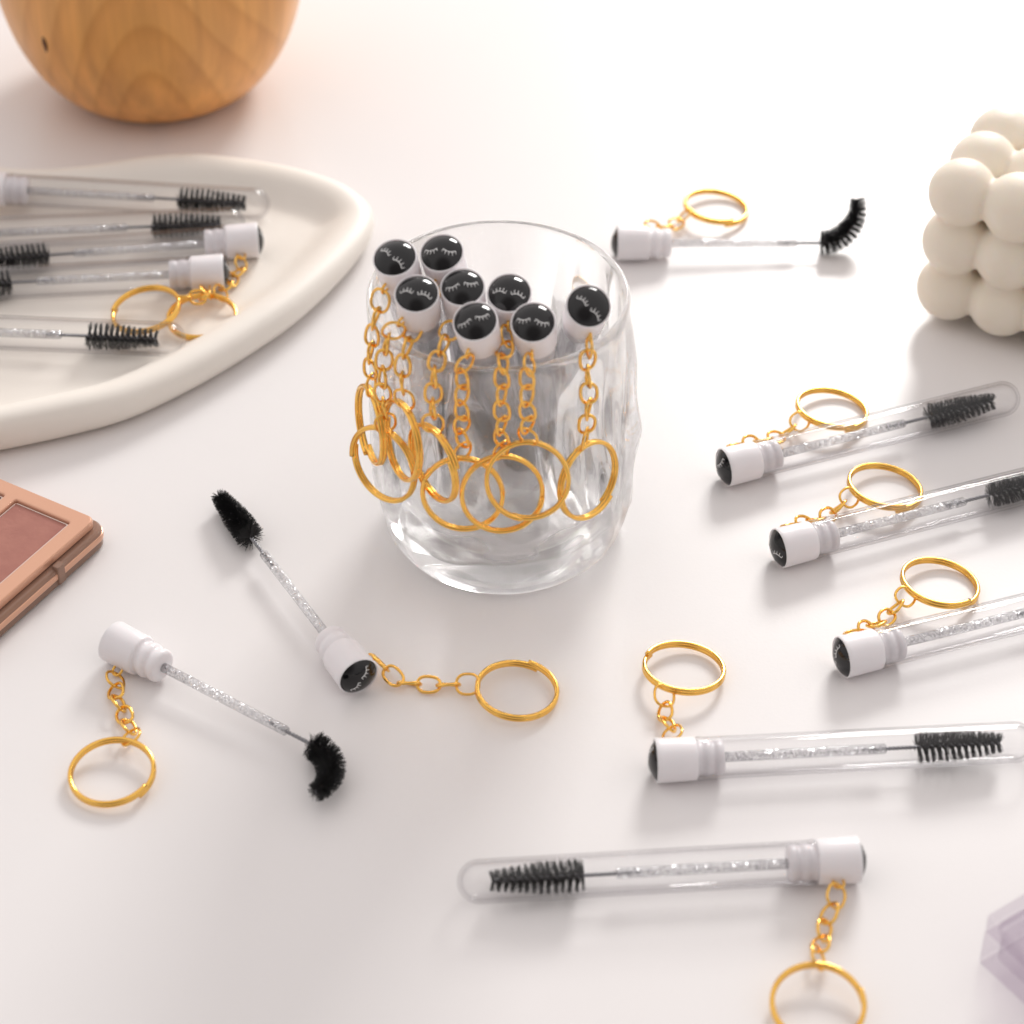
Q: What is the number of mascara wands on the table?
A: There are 21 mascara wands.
